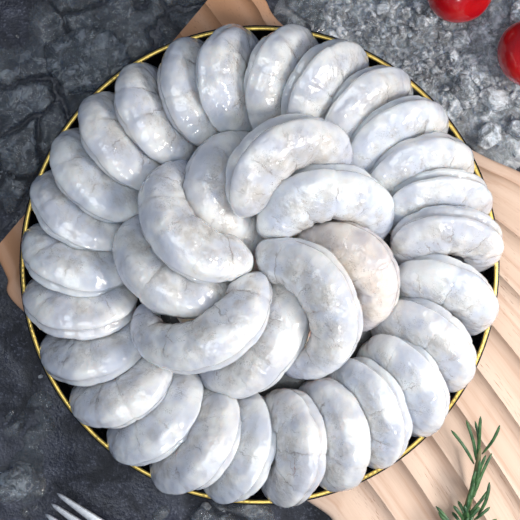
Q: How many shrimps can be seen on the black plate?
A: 35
